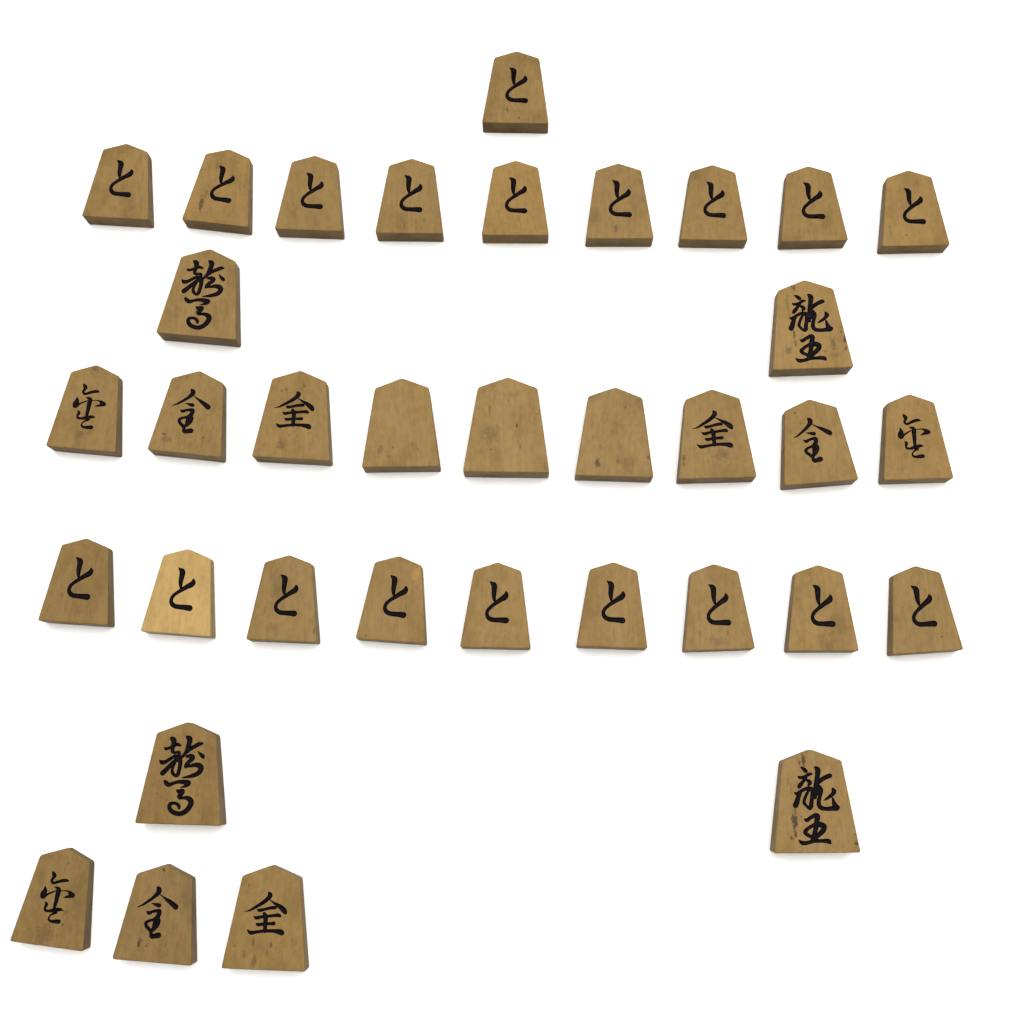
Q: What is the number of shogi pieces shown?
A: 35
